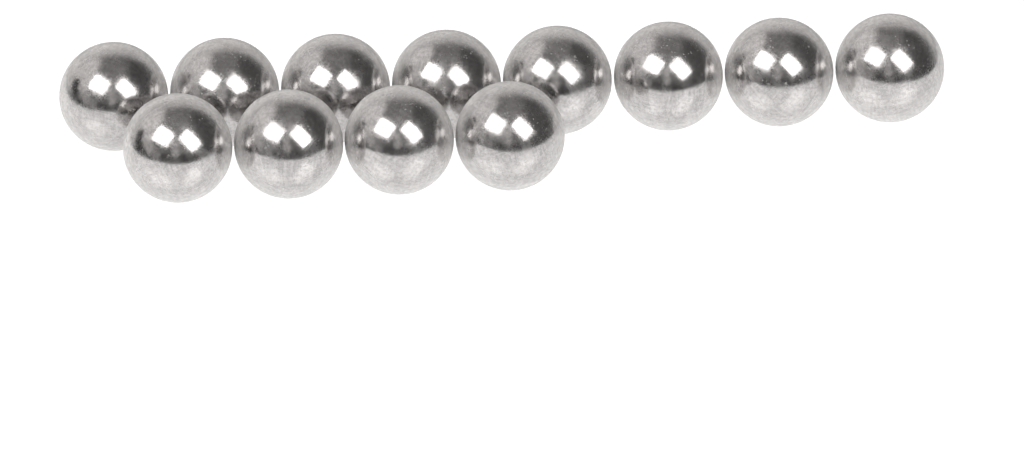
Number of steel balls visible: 12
